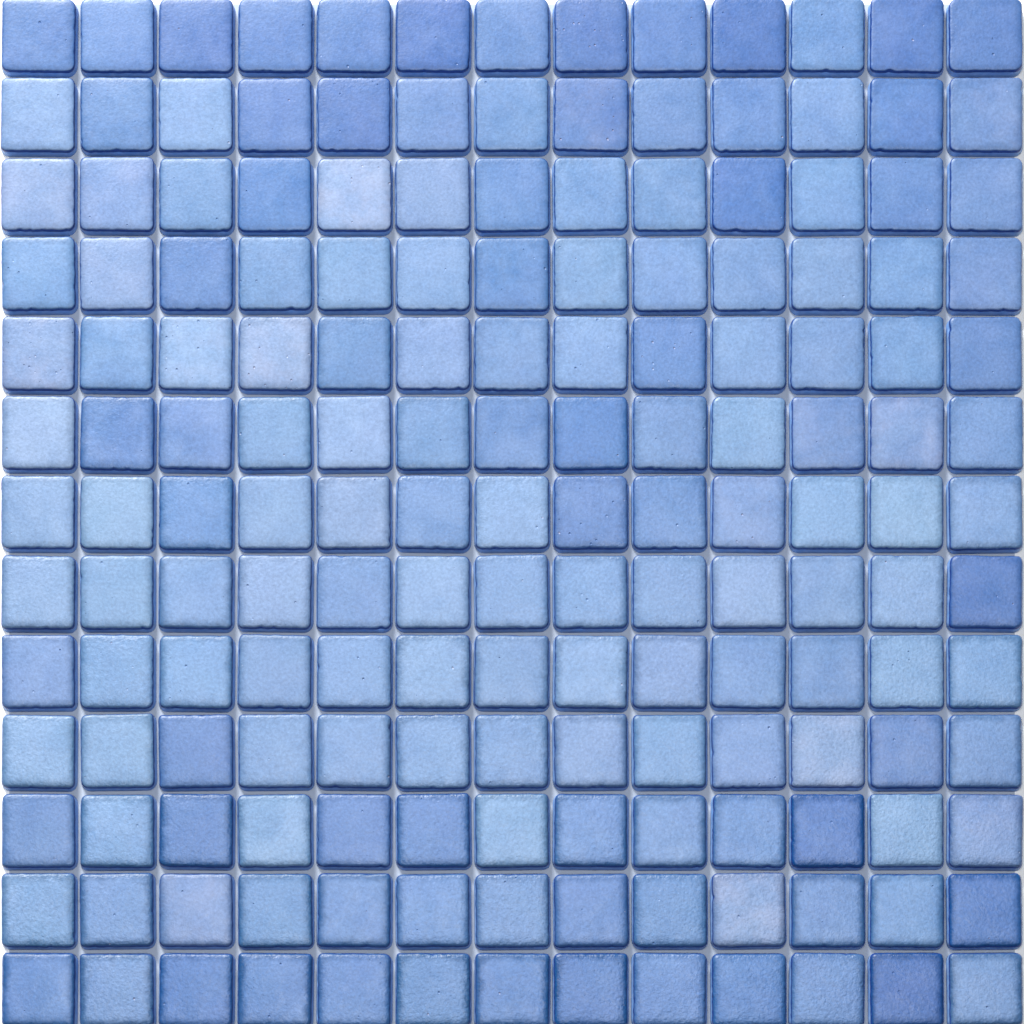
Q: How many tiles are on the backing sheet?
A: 169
